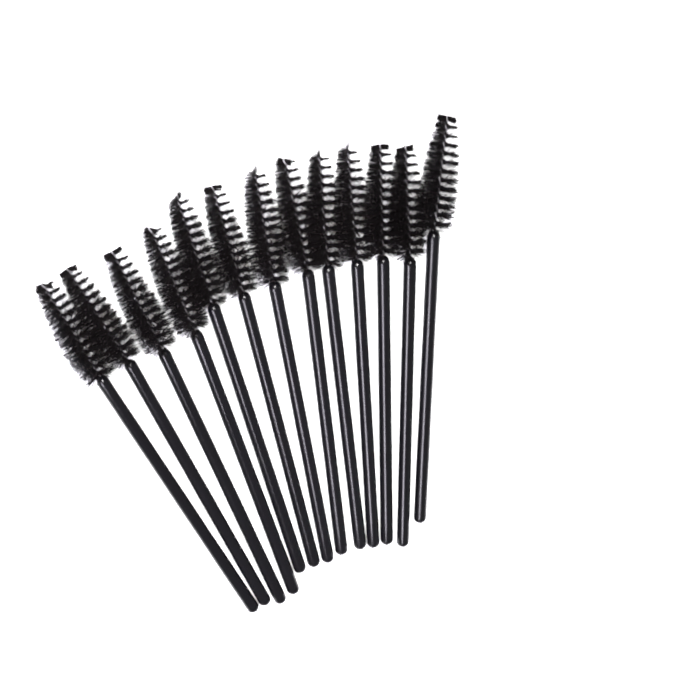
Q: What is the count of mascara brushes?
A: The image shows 13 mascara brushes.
